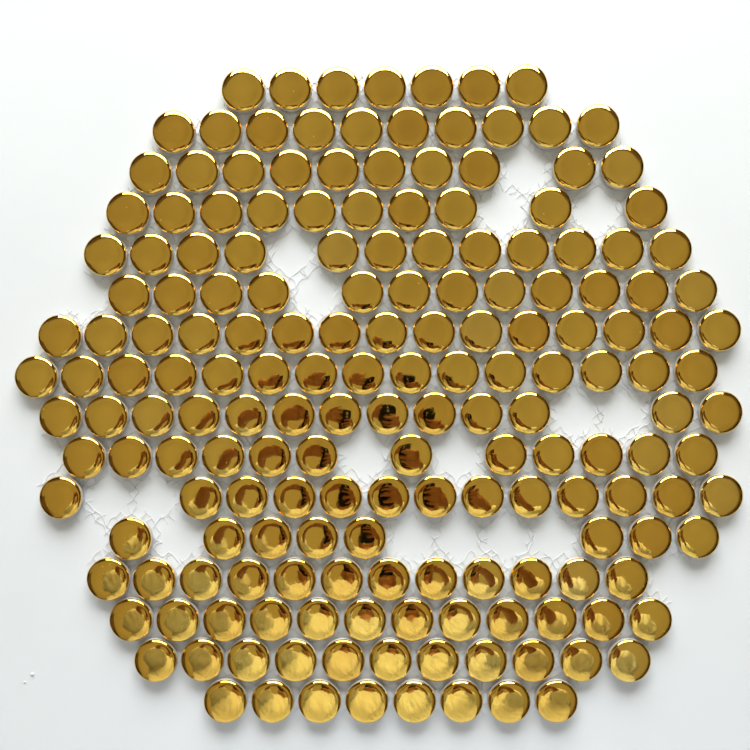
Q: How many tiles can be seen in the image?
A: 180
